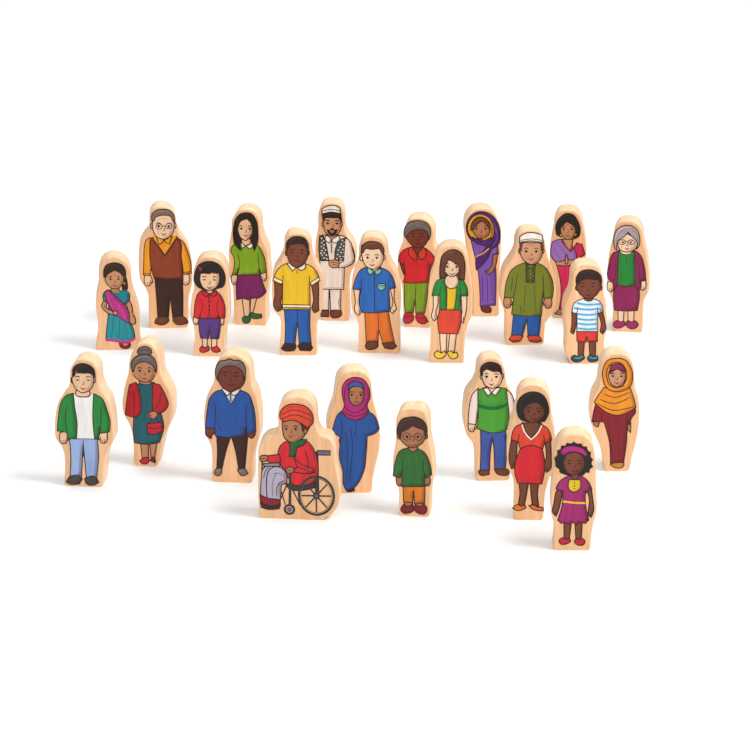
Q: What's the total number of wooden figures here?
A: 24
